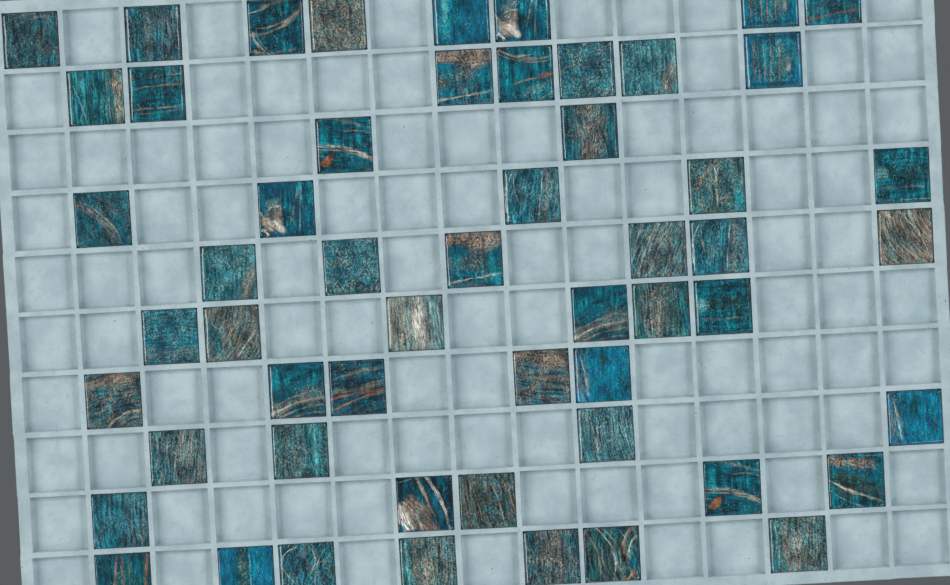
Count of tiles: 55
